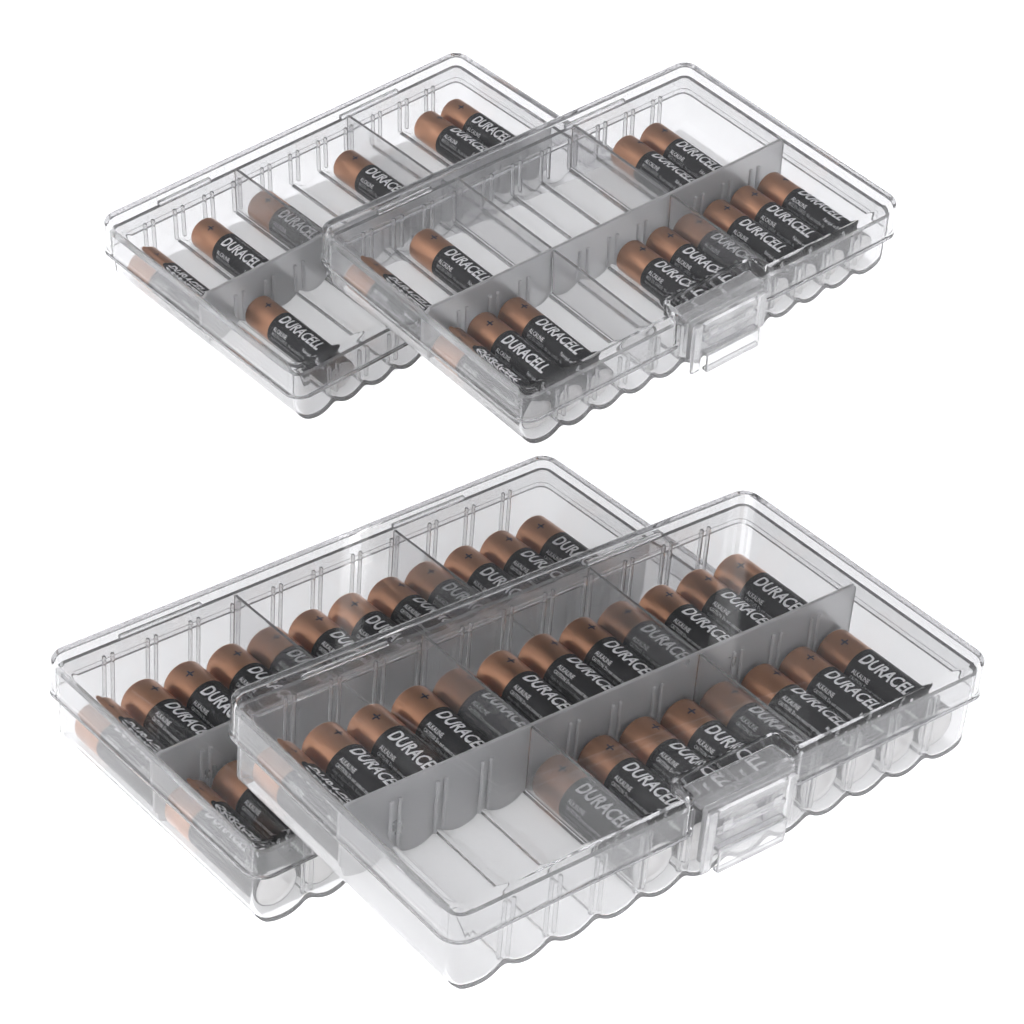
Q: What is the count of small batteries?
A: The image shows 20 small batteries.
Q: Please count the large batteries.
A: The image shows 34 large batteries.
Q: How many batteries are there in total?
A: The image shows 54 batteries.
